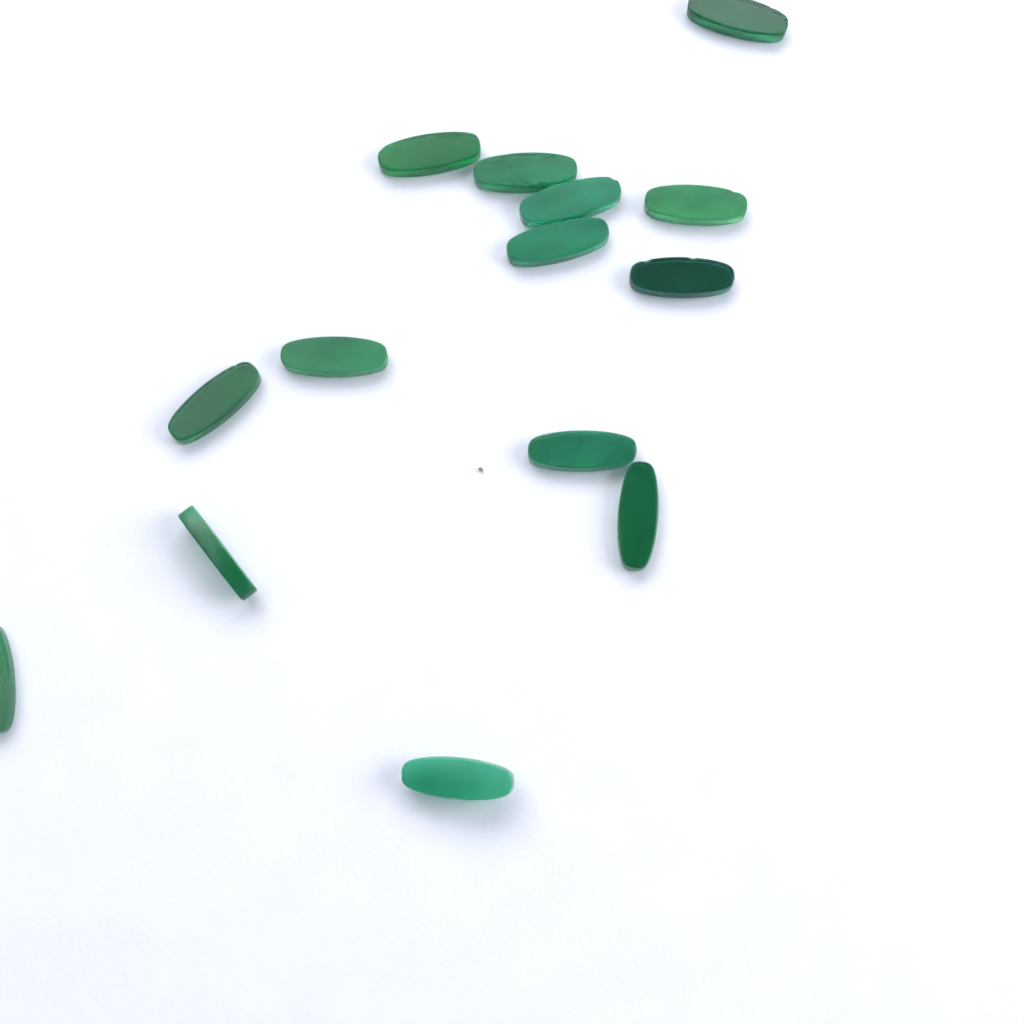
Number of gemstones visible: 14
